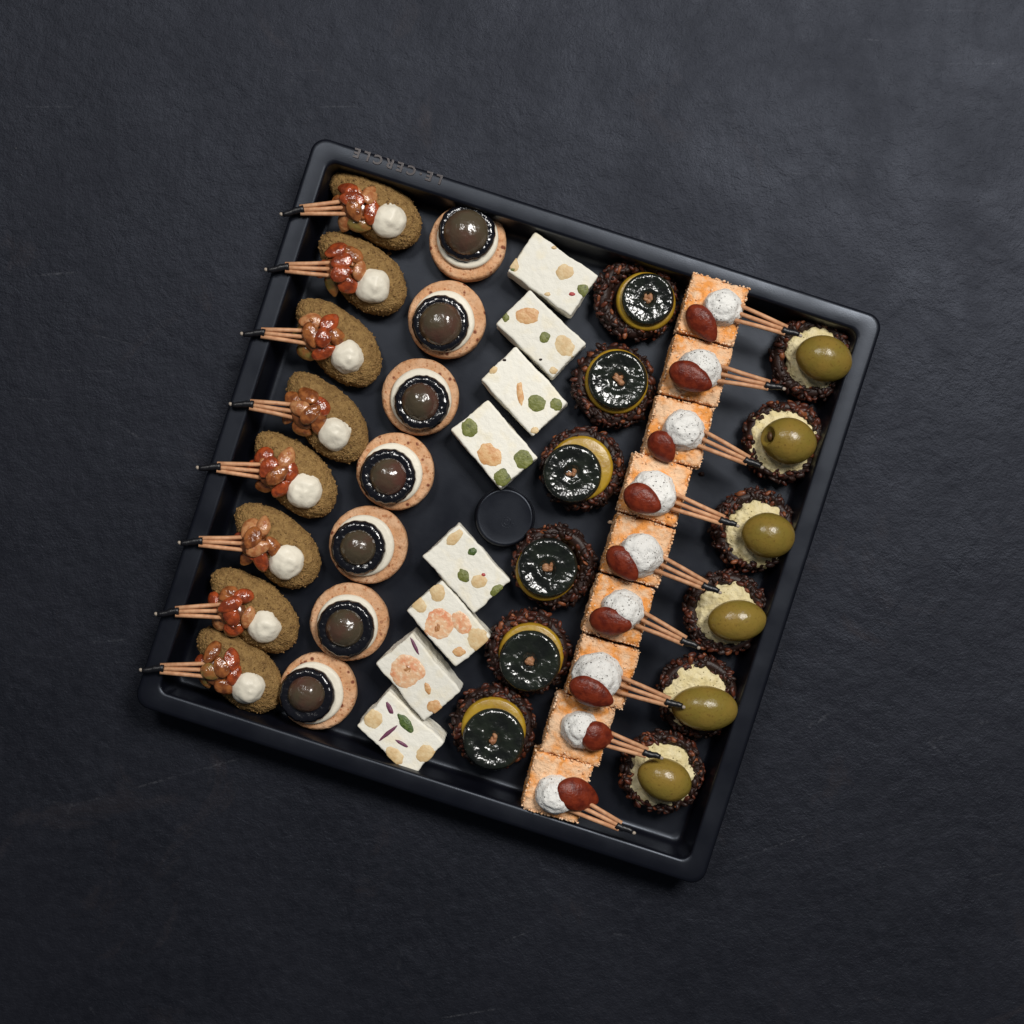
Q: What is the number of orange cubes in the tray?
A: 9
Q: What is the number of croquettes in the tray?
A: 8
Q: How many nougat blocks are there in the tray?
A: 8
